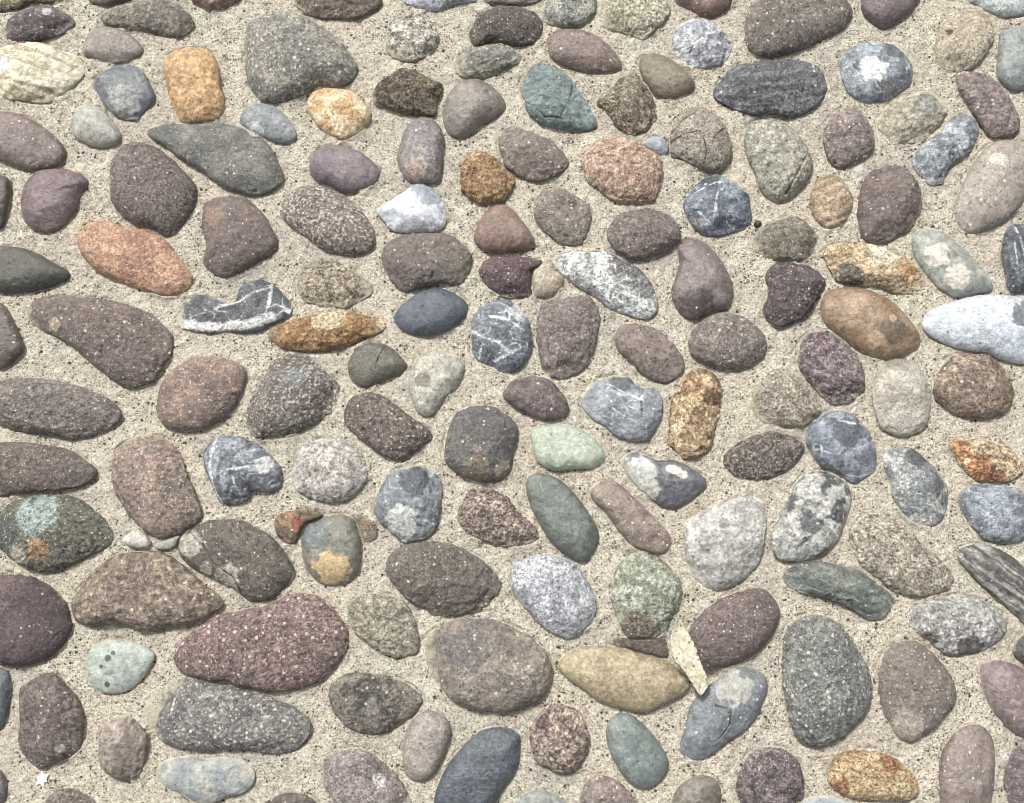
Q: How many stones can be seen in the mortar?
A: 169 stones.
